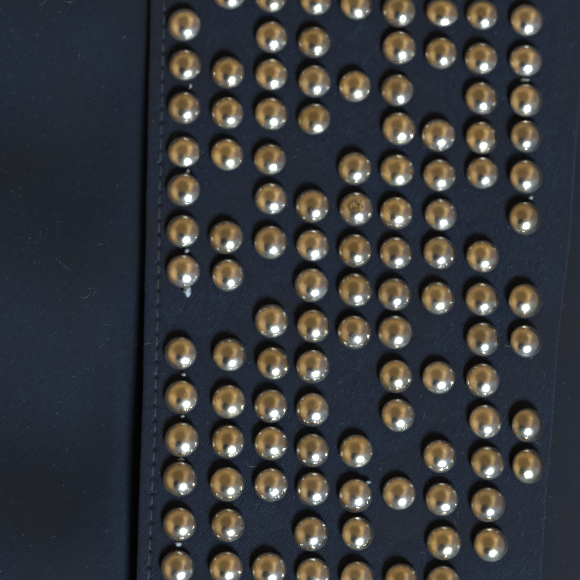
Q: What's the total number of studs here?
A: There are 111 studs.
